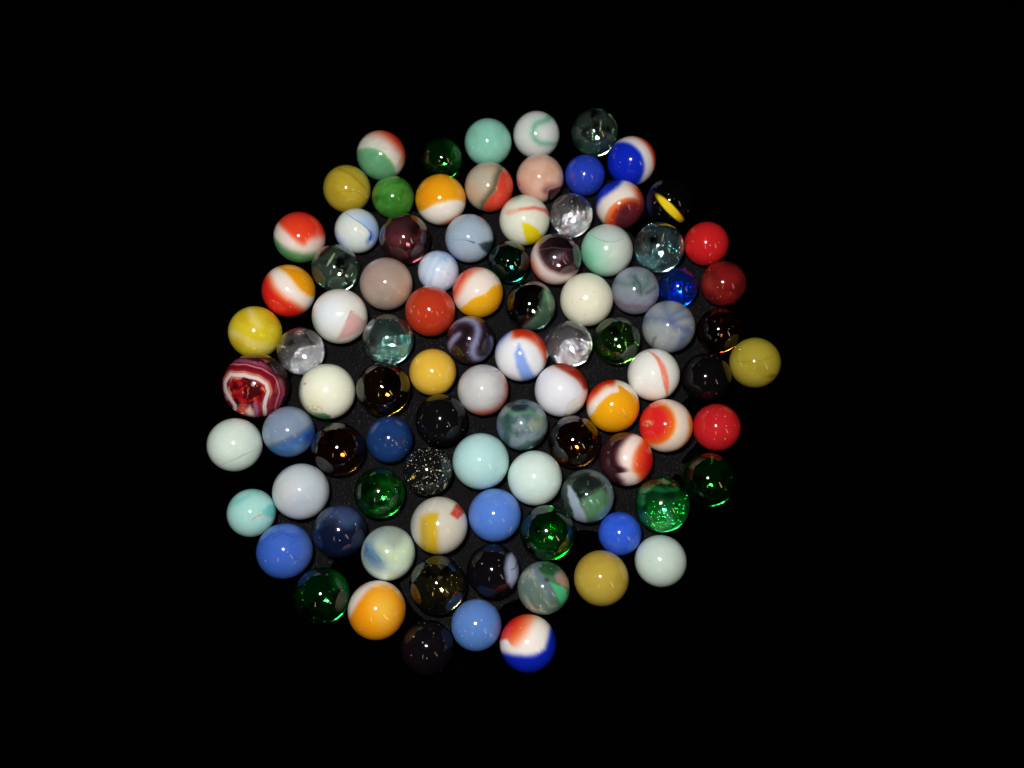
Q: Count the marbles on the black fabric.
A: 92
